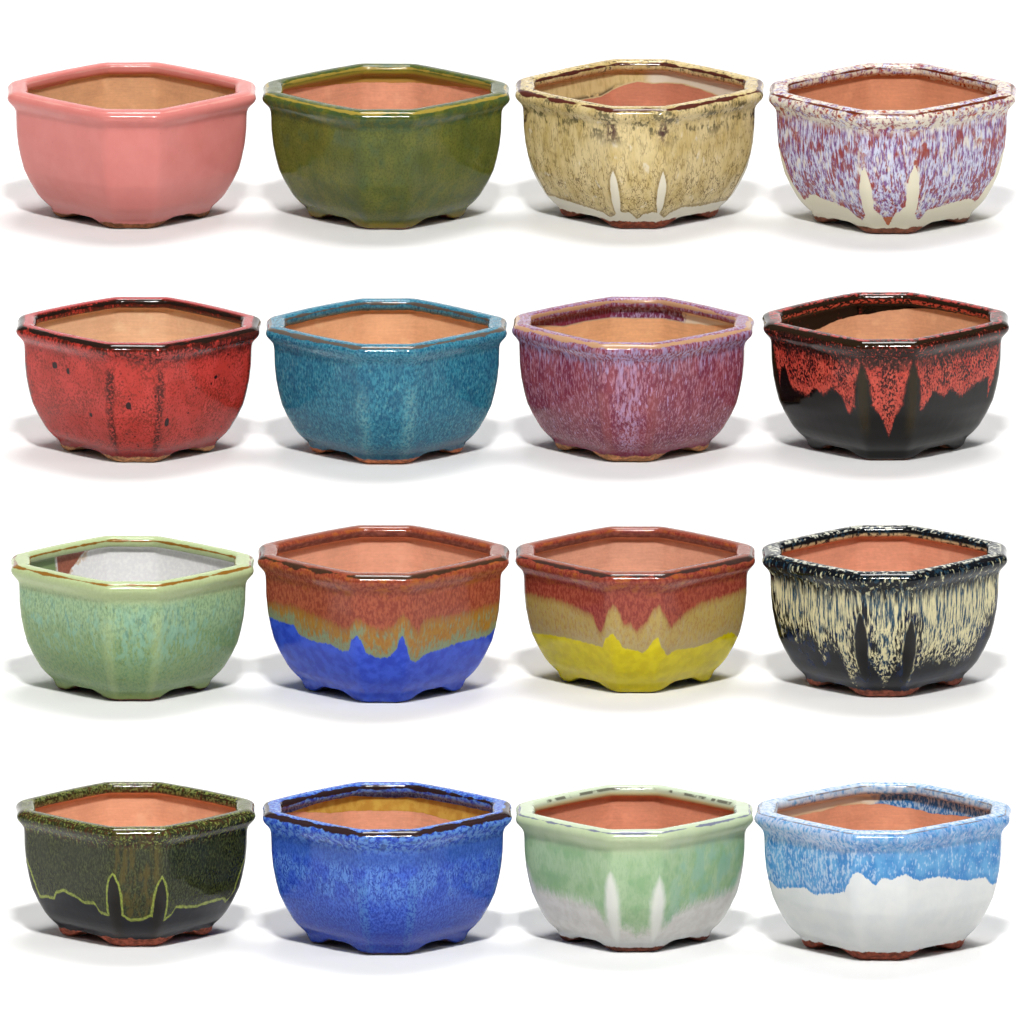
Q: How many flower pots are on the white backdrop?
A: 16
